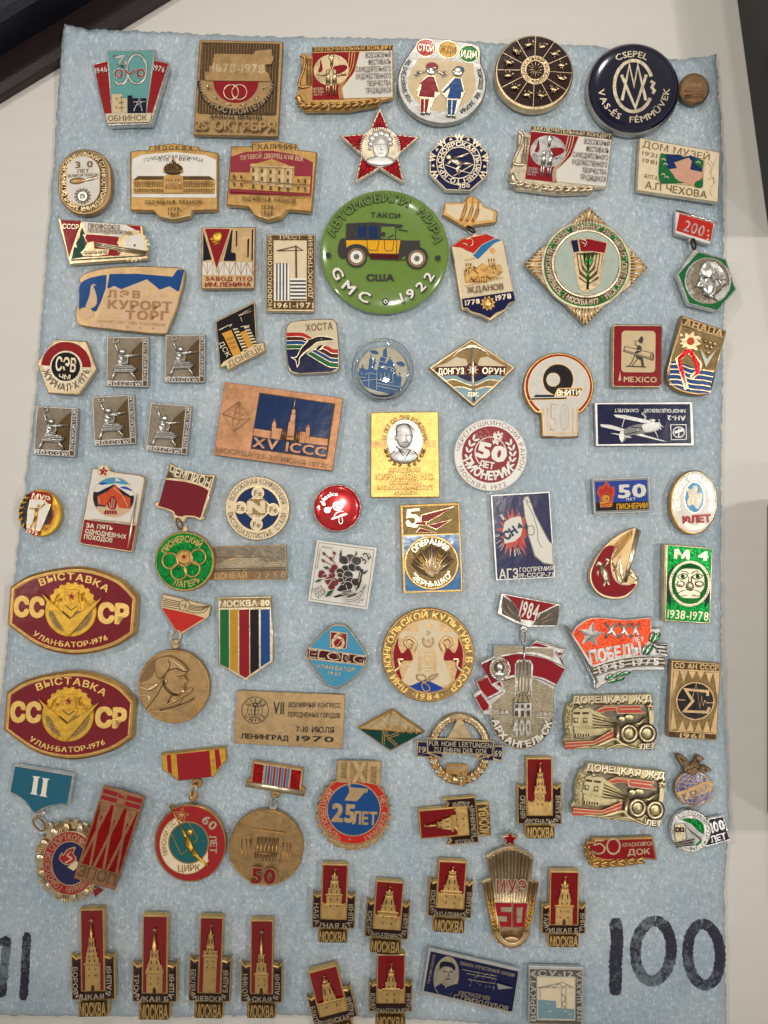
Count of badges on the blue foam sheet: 89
